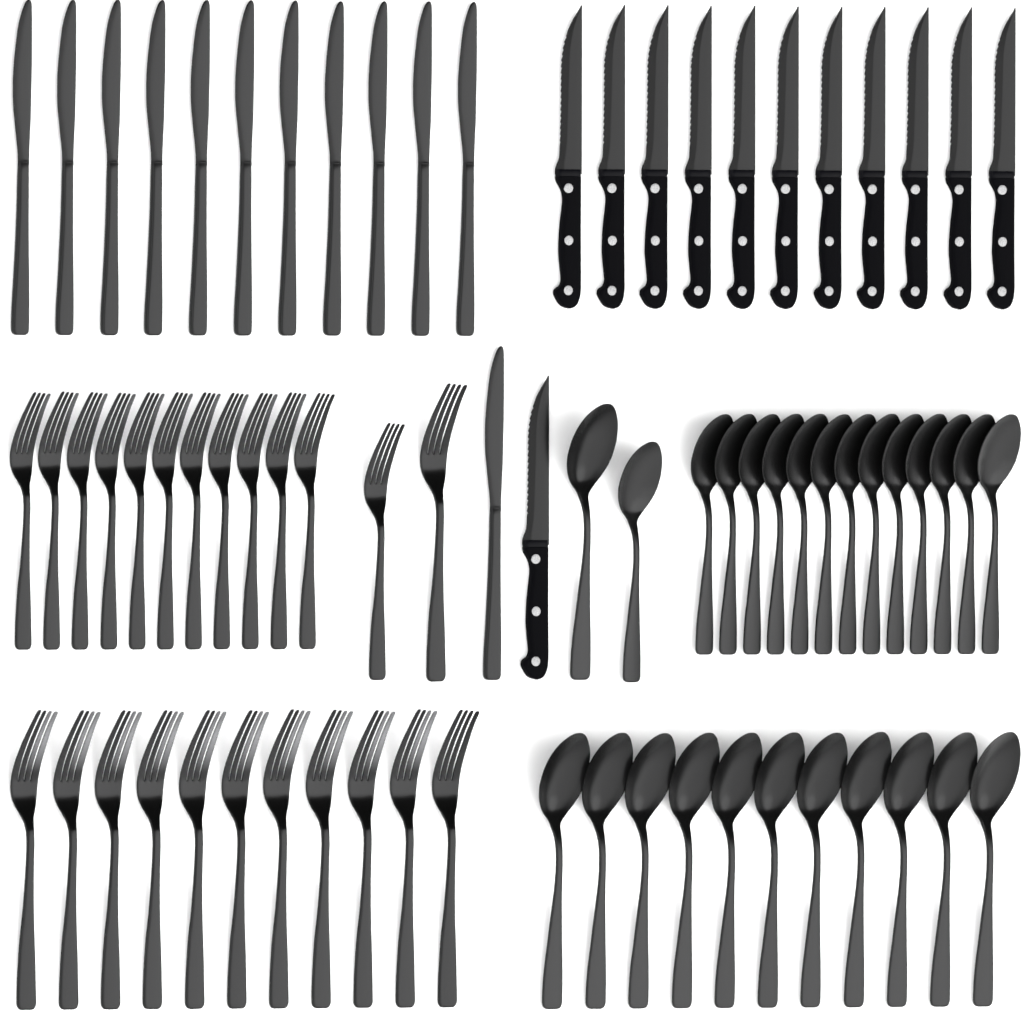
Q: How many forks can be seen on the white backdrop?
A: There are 24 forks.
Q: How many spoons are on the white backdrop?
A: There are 26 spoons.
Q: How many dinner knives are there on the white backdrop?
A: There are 12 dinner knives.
